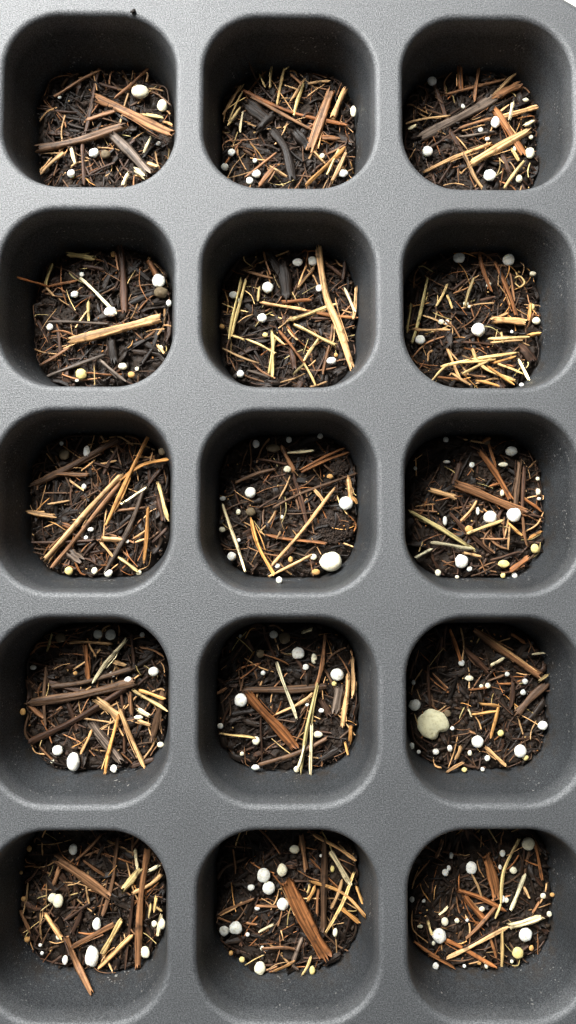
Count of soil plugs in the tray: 15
